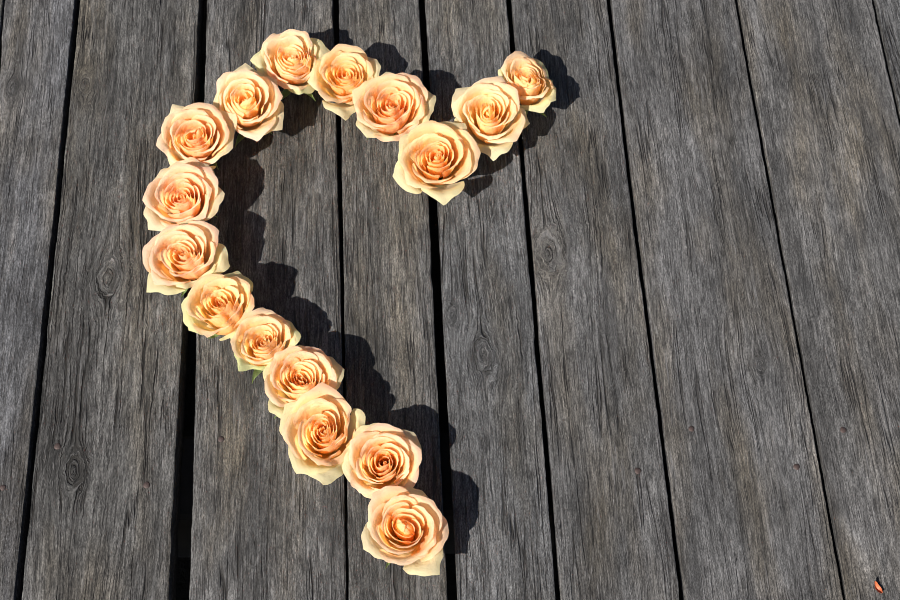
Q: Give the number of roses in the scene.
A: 16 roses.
